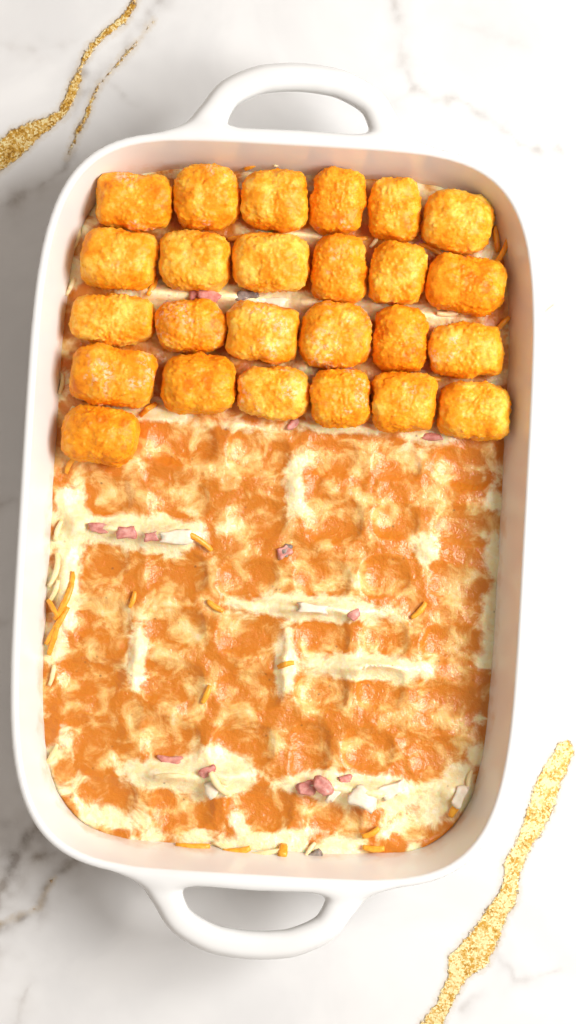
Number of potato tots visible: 25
